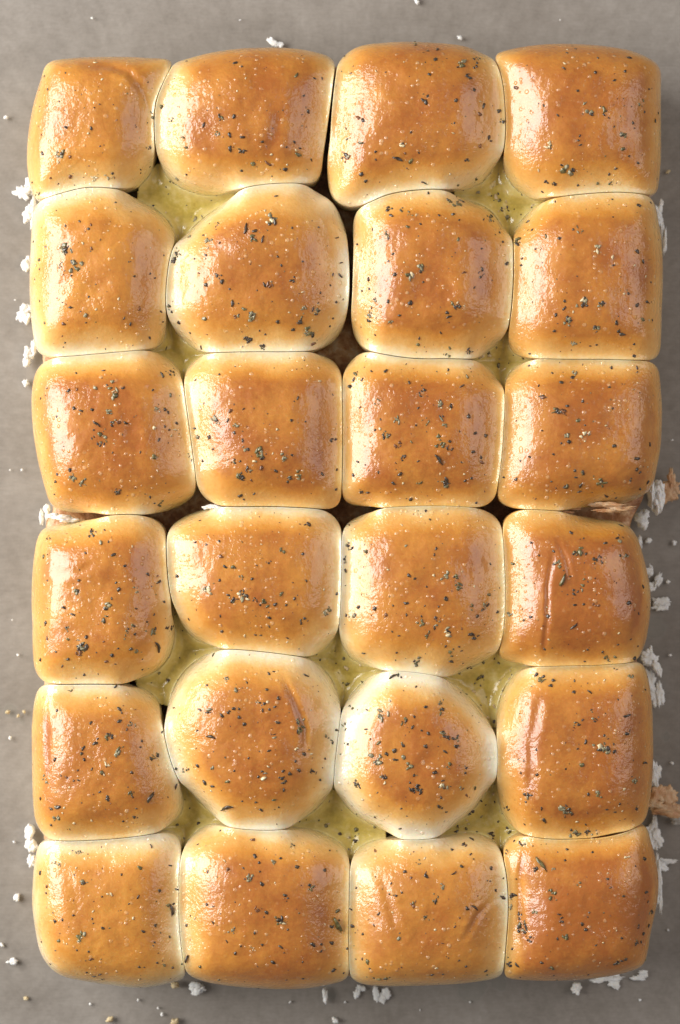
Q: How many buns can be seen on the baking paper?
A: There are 24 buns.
